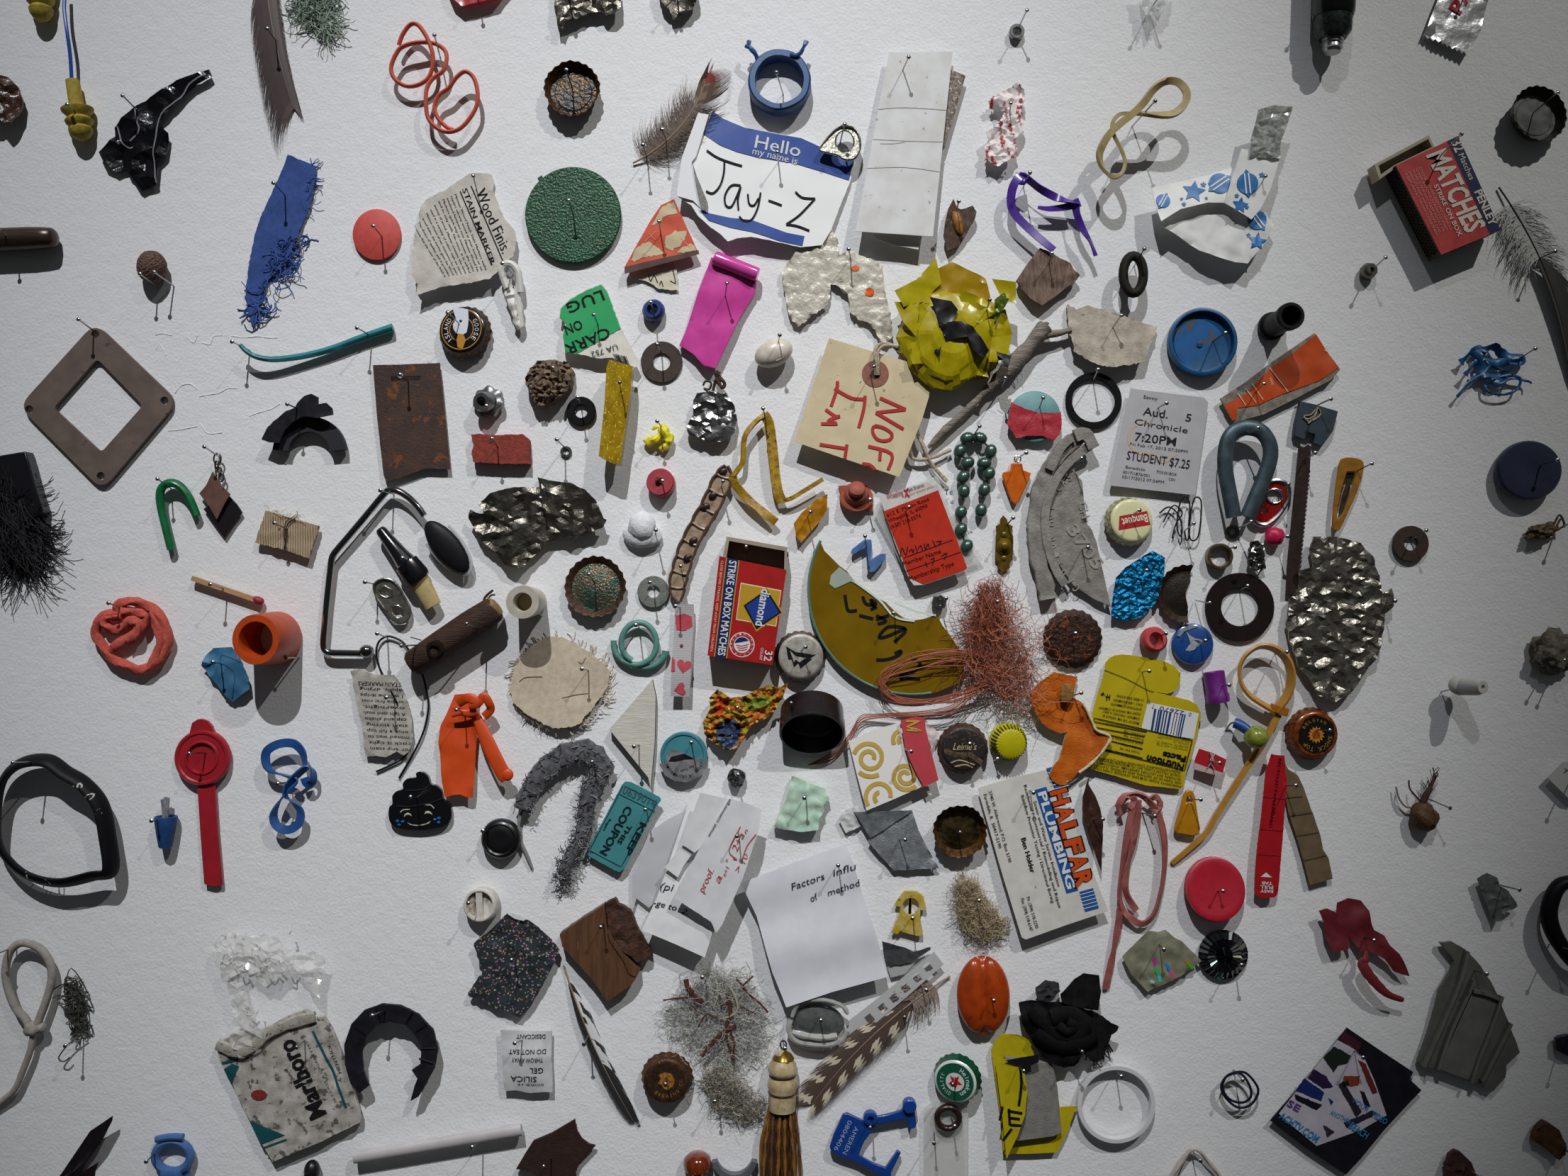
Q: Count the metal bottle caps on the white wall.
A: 13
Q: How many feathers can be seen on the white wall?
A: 5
